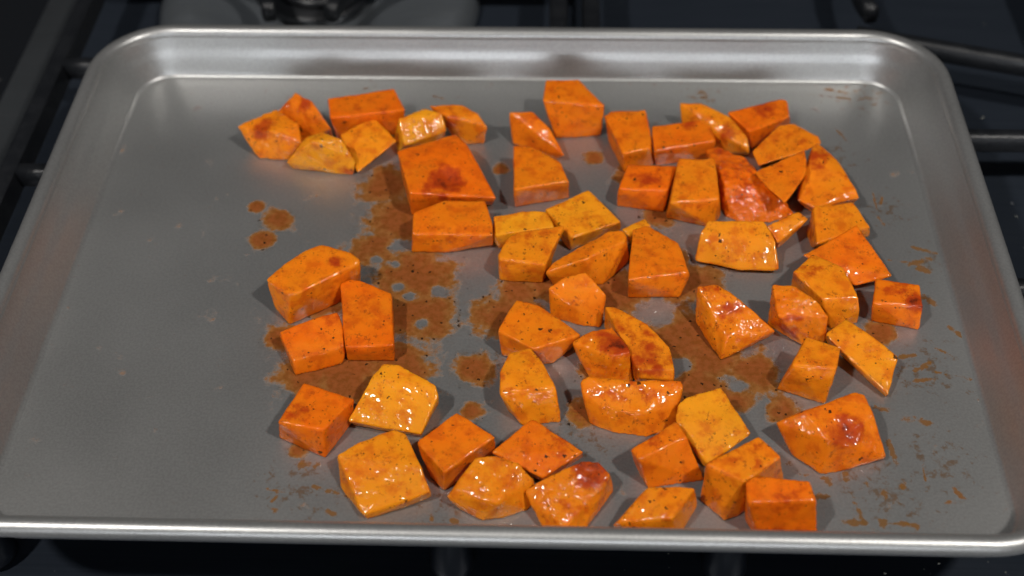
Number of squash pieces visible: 60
